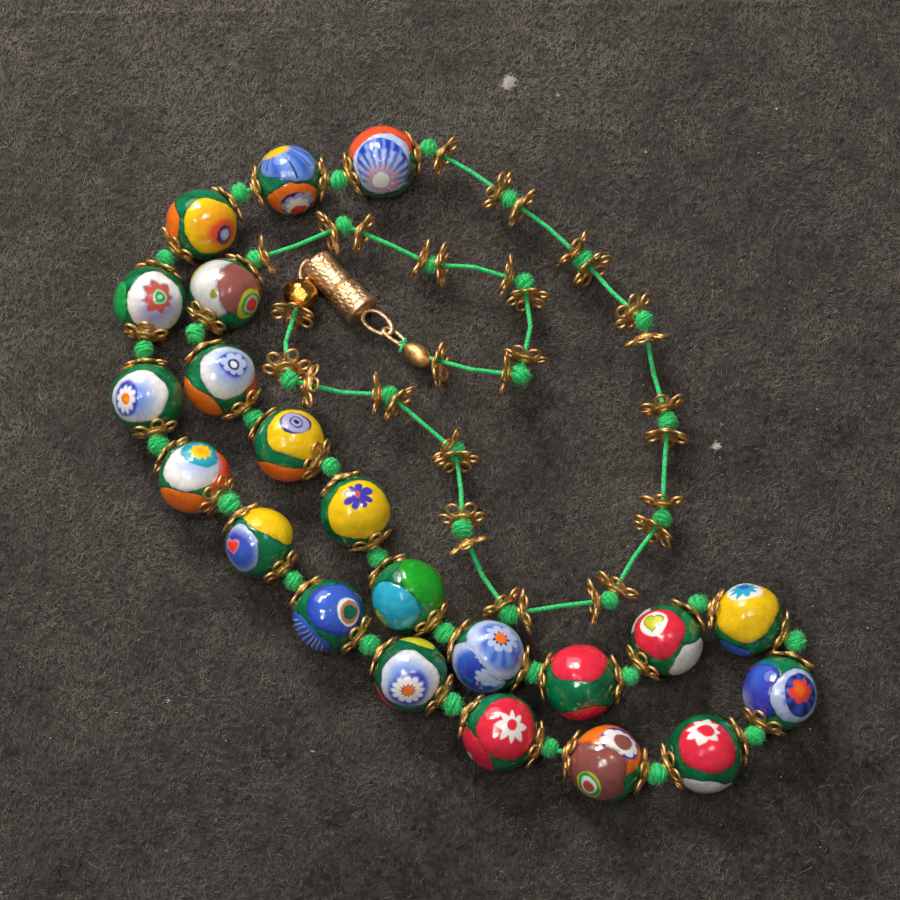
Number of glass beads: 22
